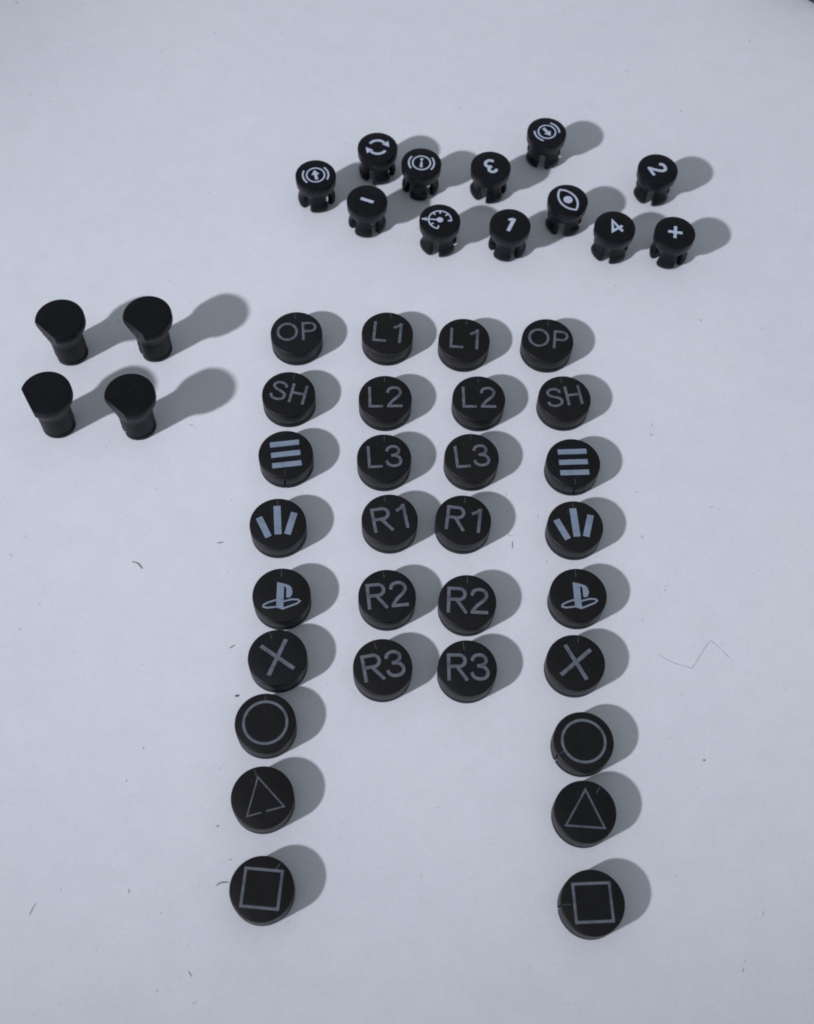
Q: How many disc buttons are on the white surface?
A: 30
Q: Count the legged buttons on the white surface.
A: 12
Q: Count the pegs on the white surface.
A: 4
